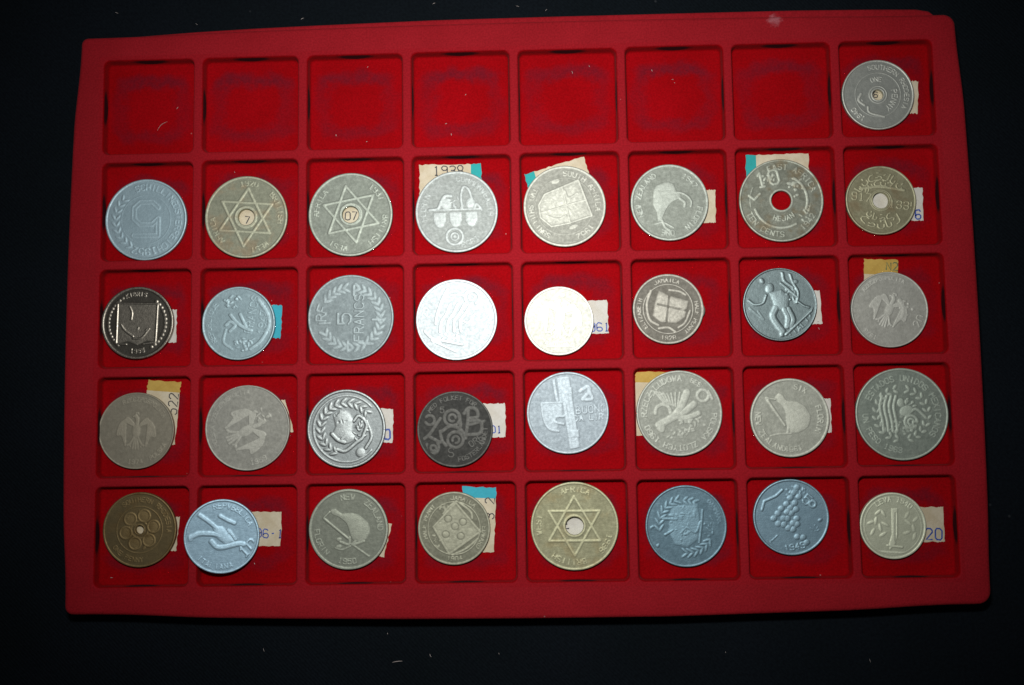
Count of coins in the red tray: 33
